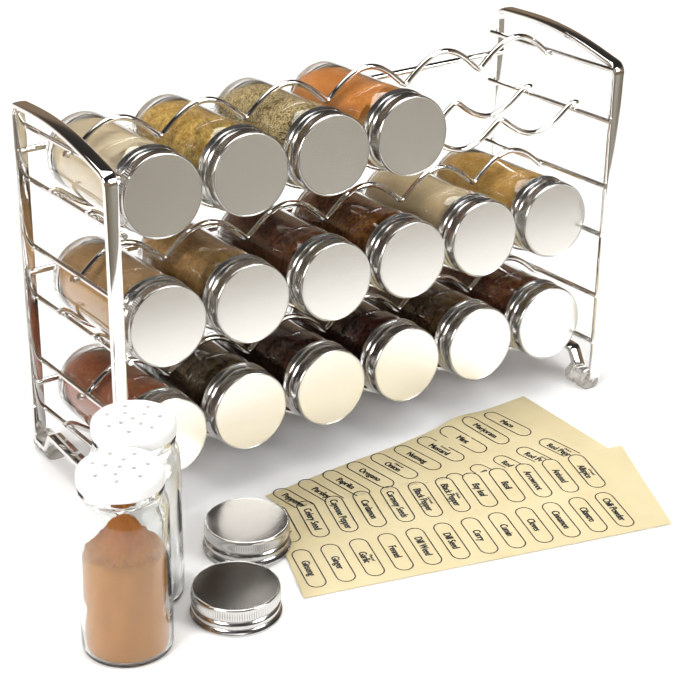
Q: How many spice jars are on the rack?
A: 16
